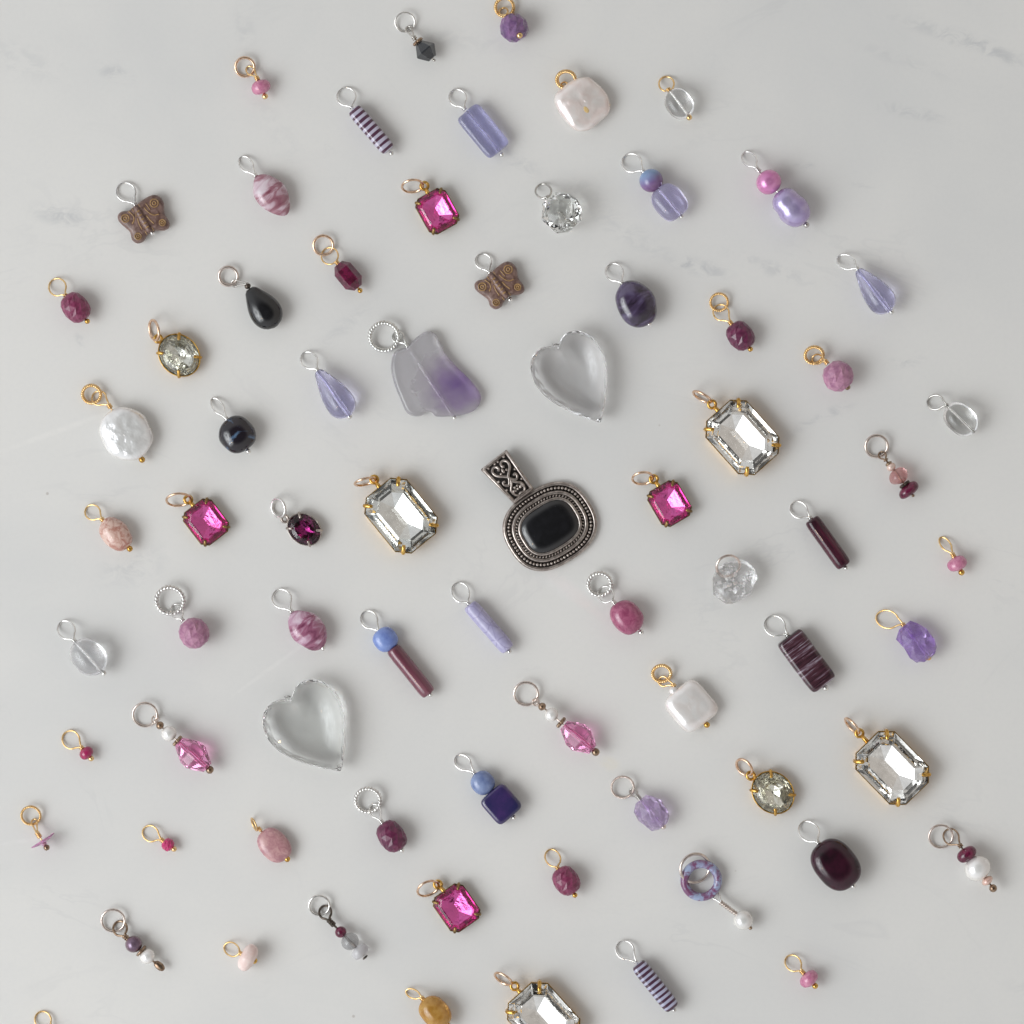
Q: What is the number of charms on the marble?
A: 73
